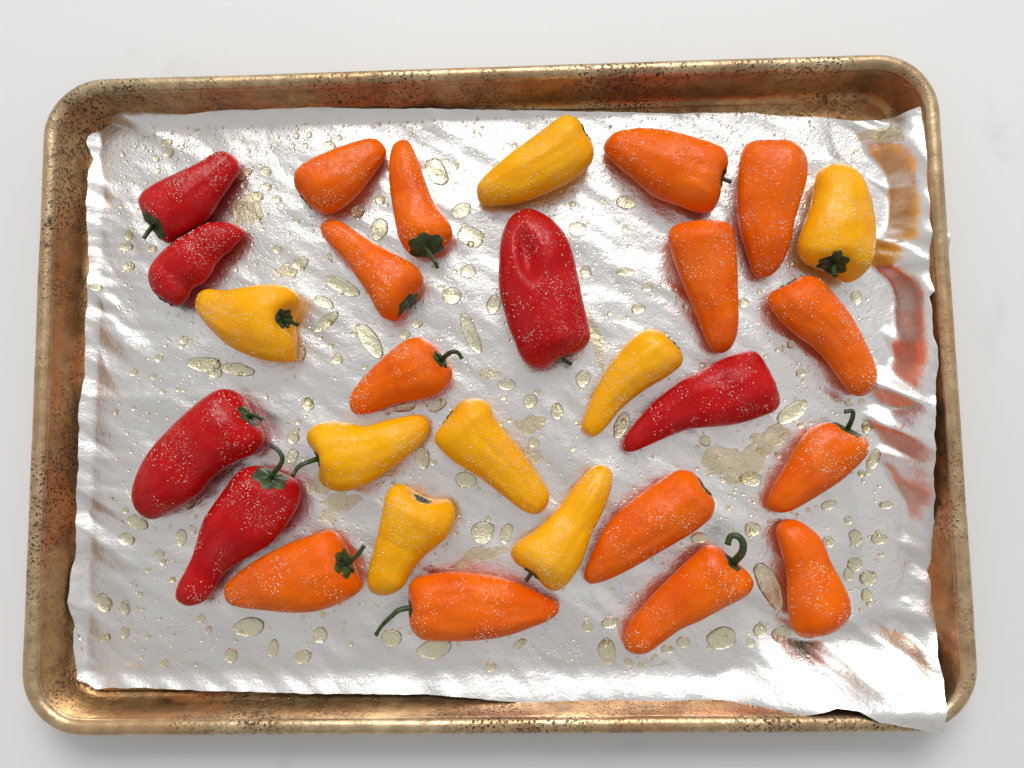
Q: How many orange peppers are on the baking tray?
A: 14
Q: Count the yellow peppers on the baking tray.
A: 8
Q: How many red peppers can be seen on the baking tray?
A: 6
